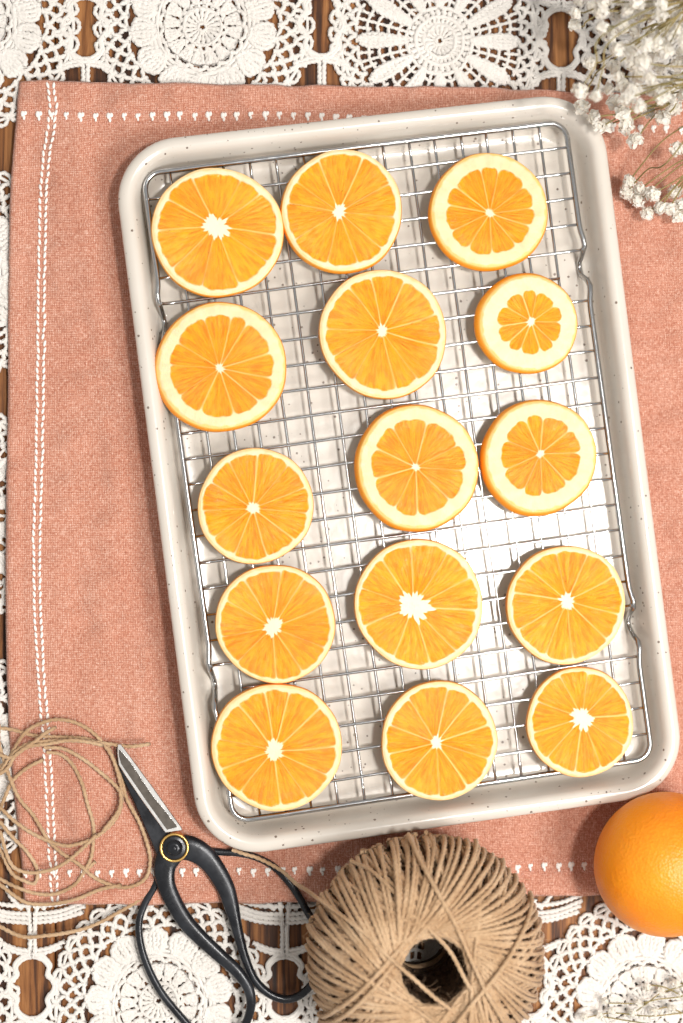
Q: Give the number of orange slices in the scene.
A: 15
